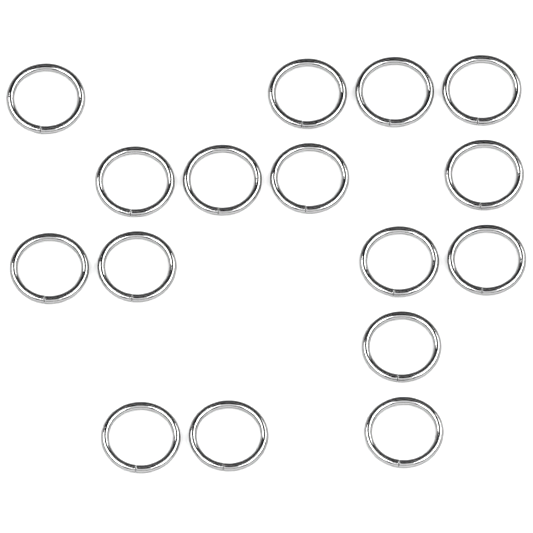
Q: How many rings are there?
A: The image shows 16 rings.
